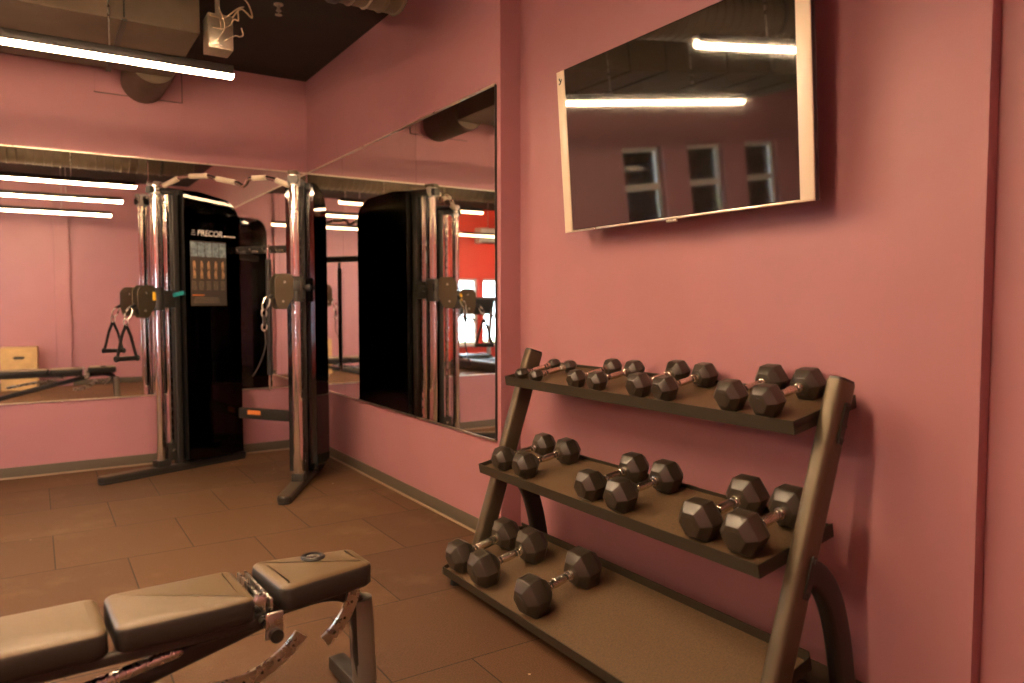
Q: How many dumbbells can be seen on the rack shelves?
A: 17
